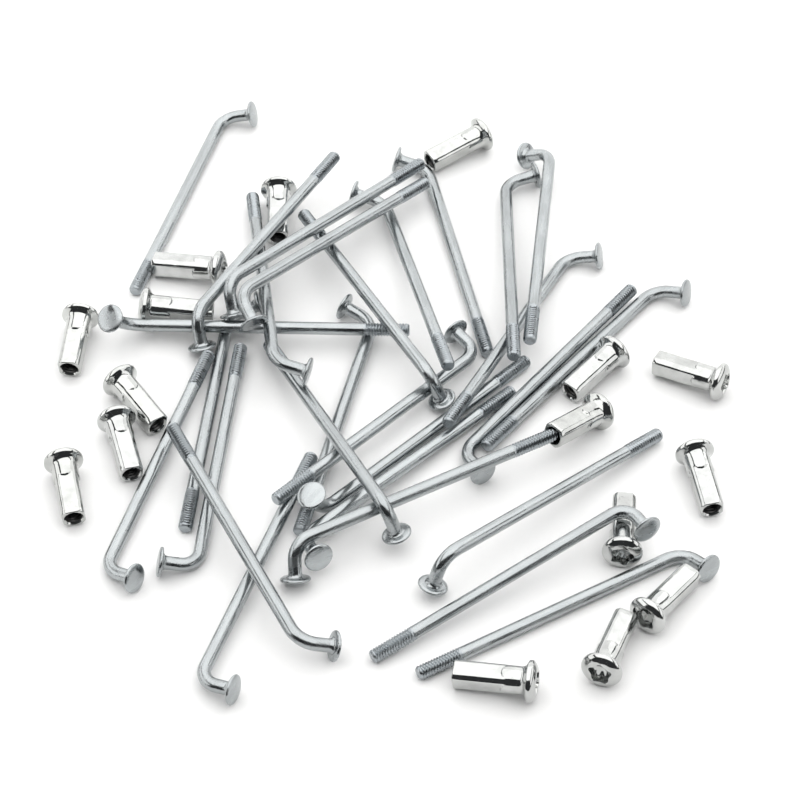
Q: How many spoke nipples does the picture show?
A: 16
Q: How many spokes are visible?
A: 28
